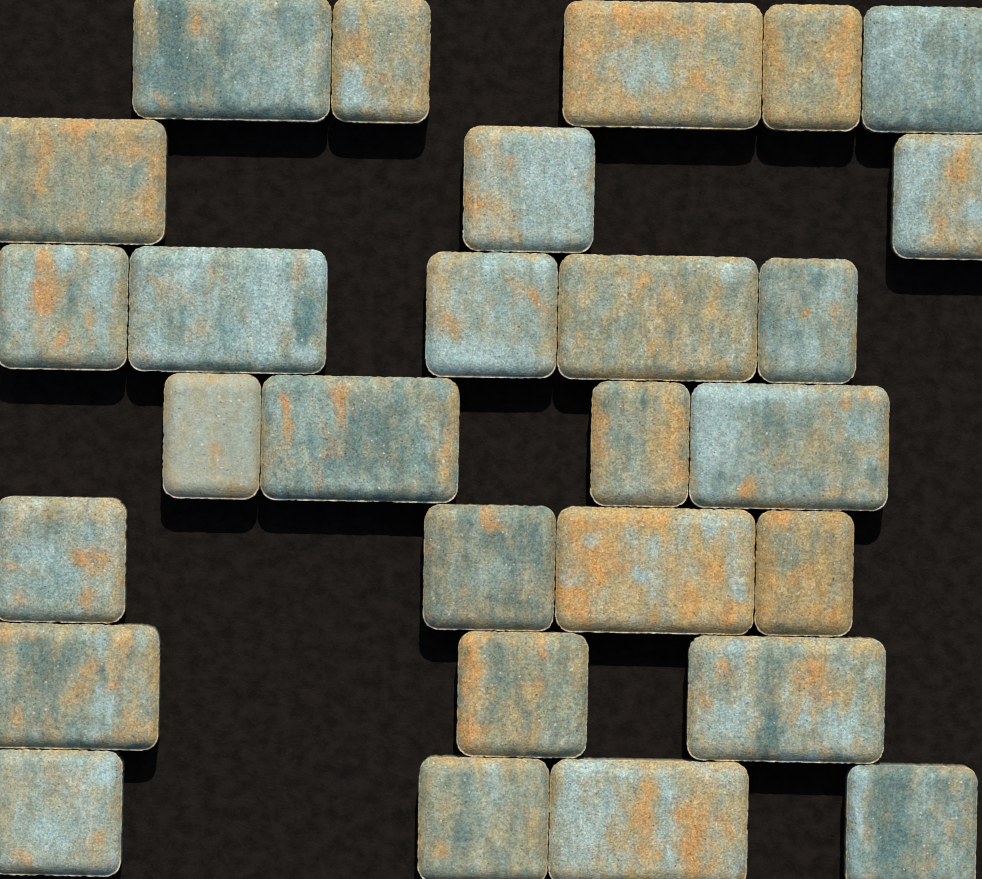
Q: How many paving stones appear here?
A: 28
